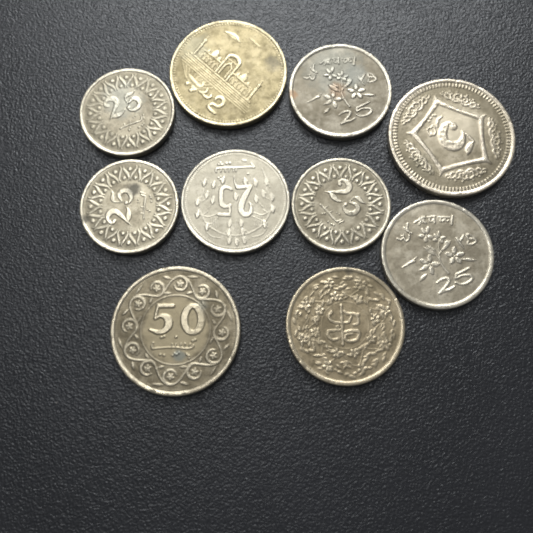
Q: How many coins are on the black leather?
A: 10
